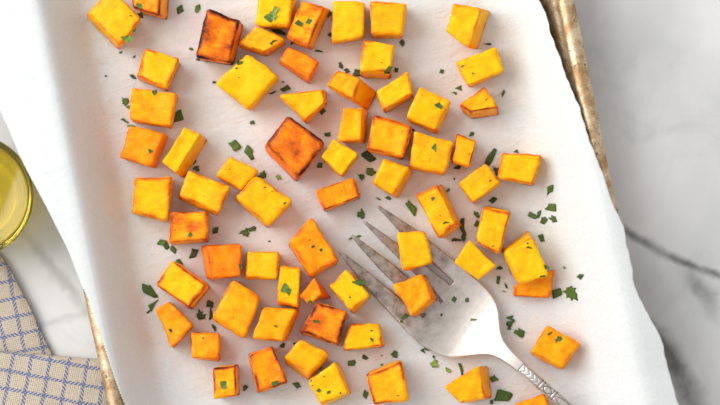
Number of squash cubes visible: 65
